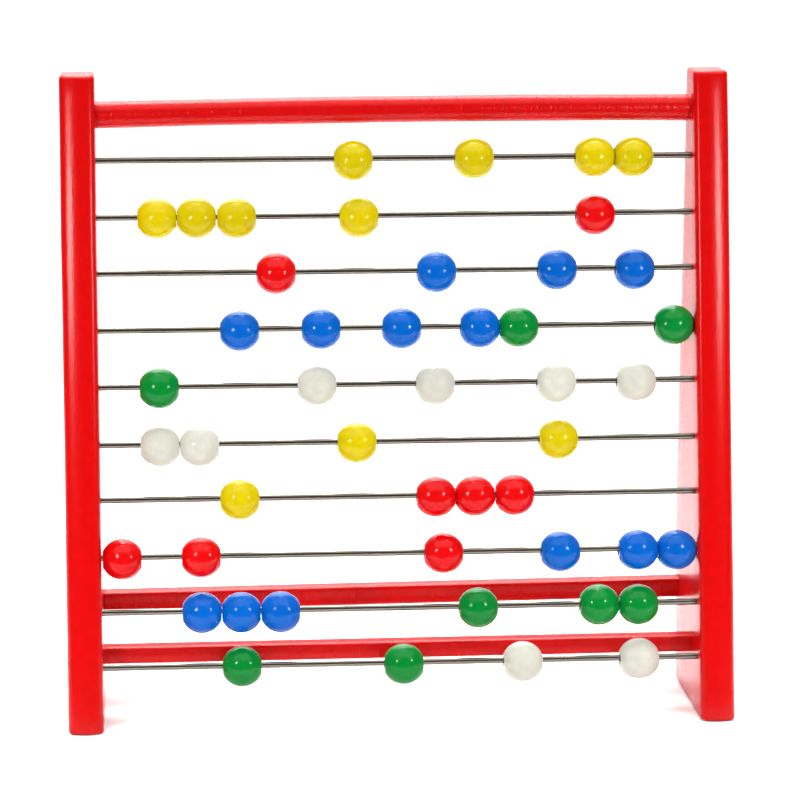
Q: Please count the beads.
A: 48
